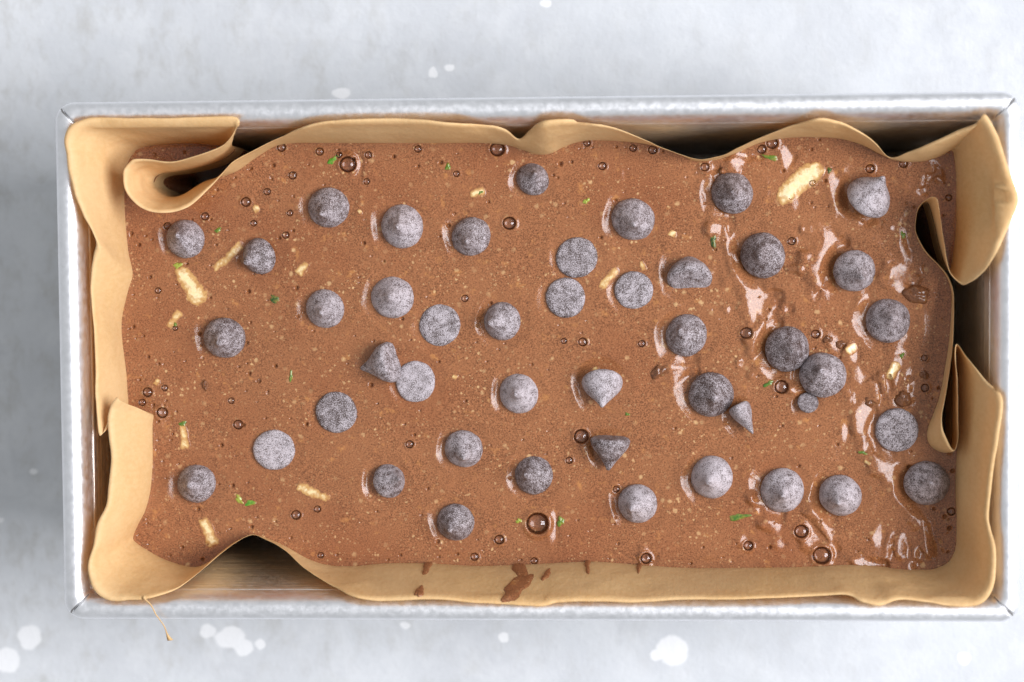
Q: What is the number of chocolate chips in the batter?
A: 45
